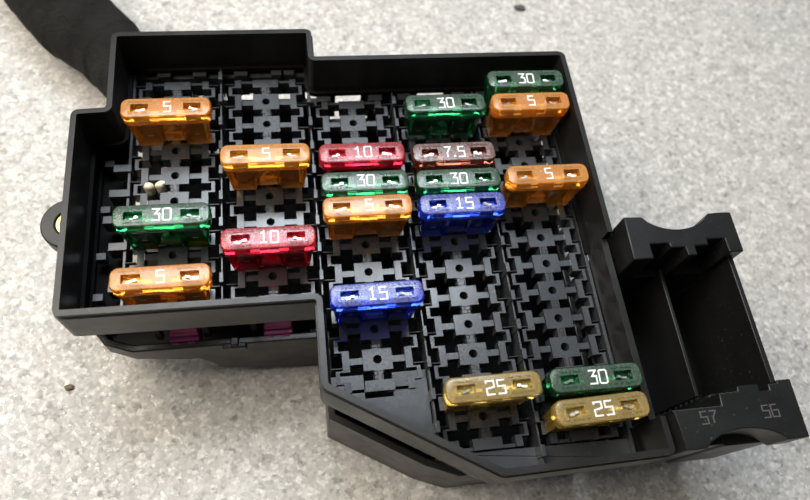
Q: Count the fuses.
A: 19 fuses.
